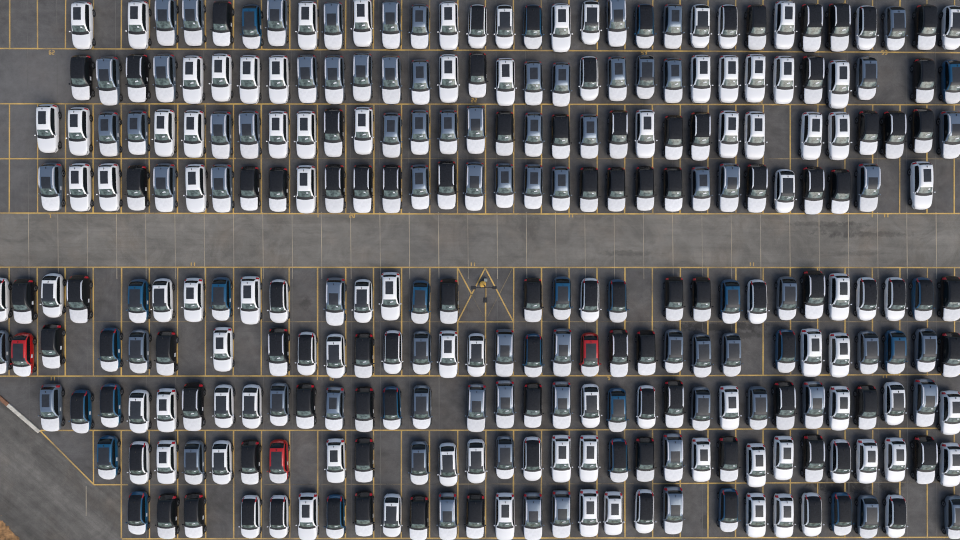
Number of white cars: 103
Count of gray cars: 77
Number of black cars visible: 66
